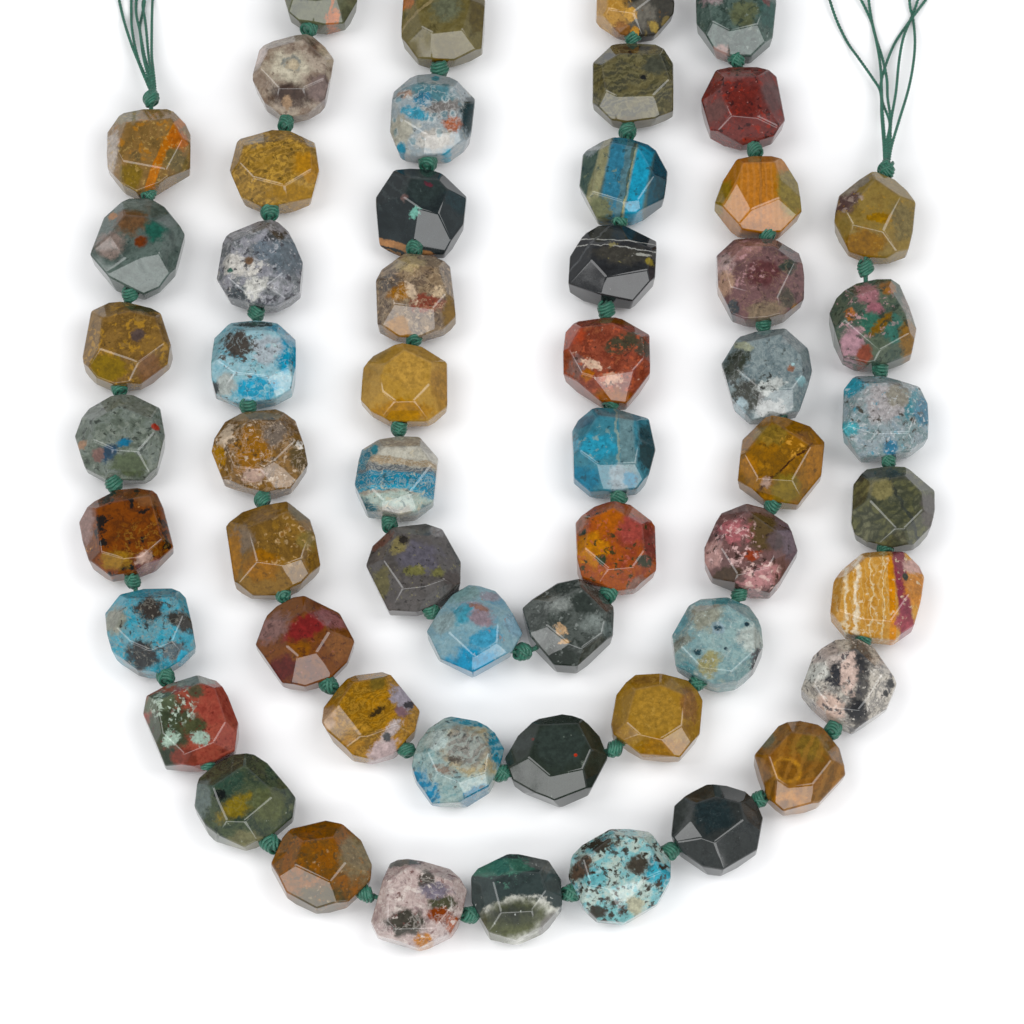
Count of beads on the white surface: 56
